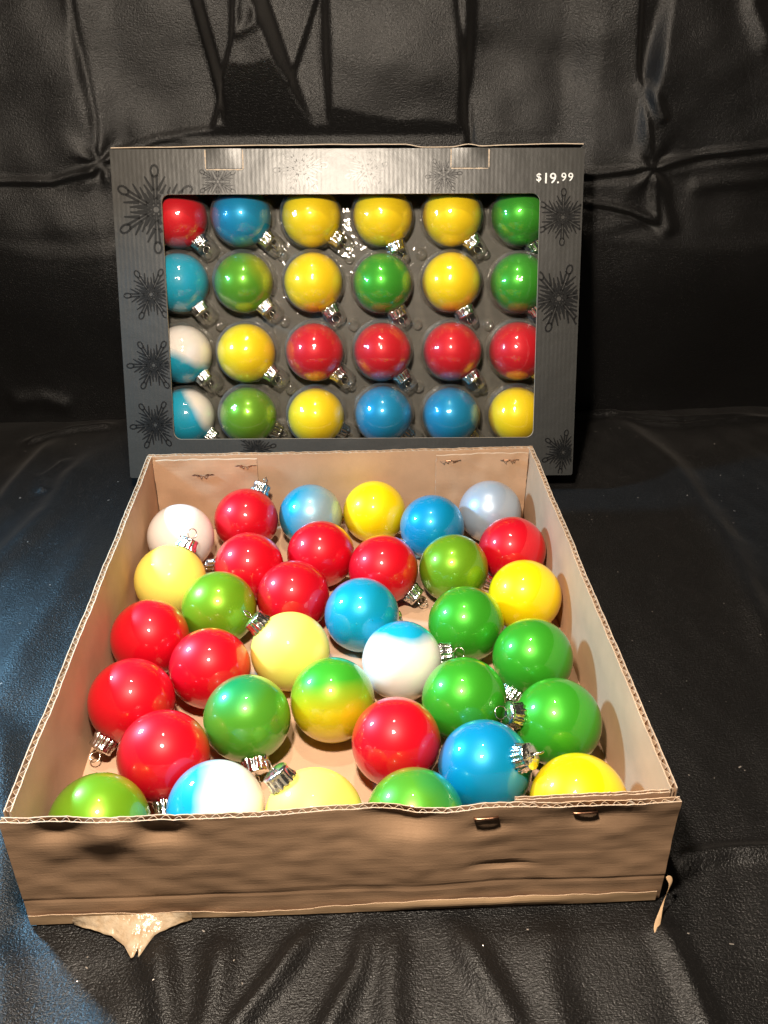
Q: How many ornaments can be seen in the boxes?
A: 59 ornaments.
